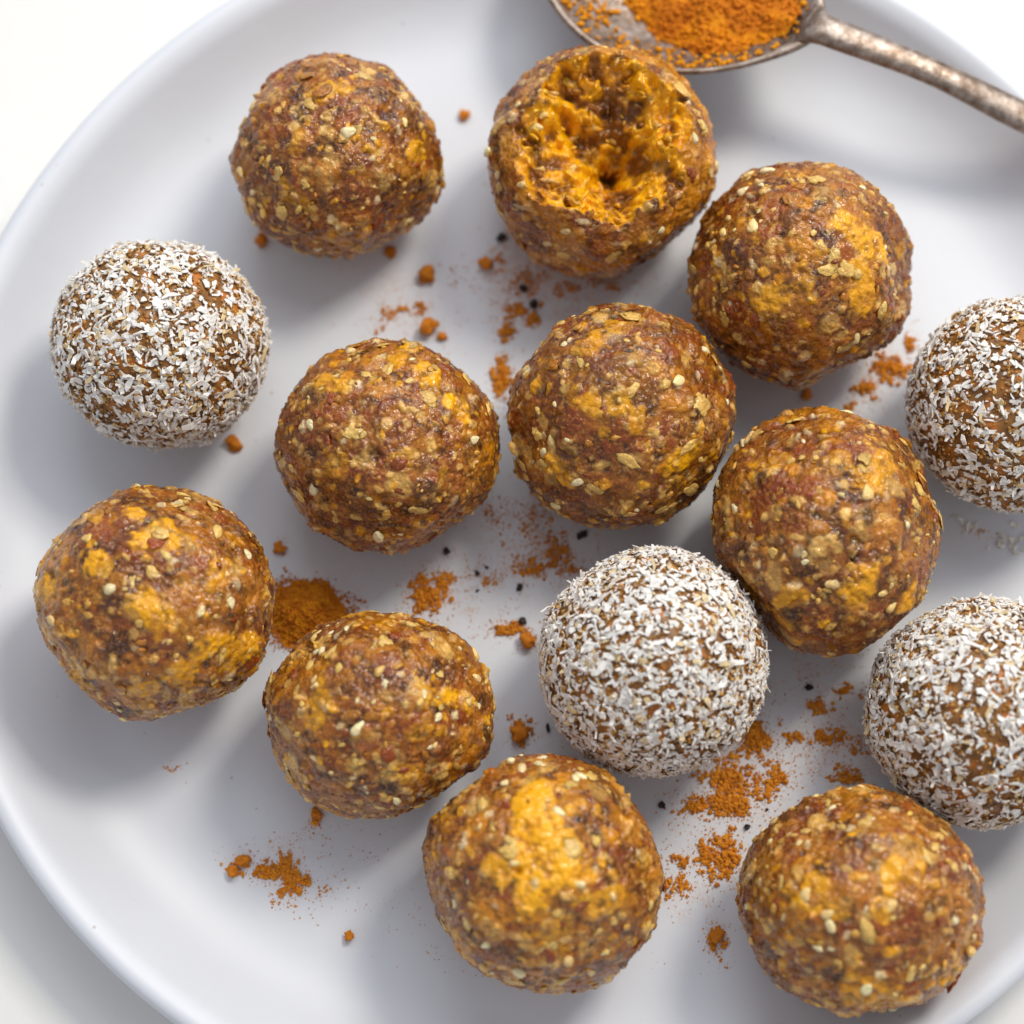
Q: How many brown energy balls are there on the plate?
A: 10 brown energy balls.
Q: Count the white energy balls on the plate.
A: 4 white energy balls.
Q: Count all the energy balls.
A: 14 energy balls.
